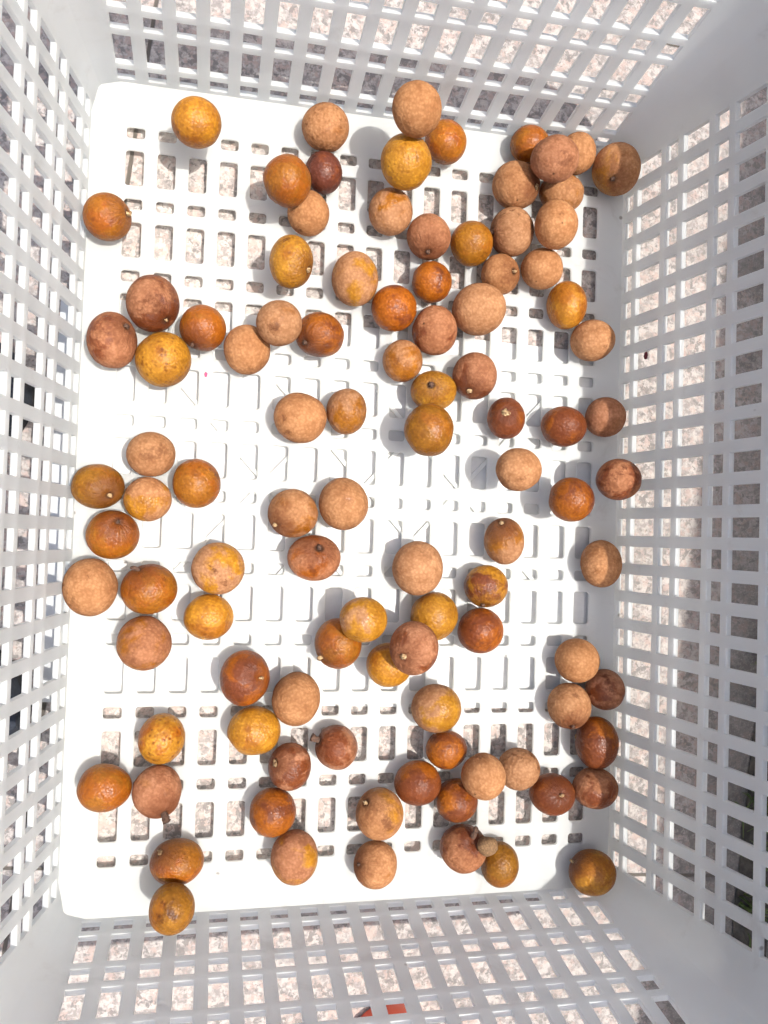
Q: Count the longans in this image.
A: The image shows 101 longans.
